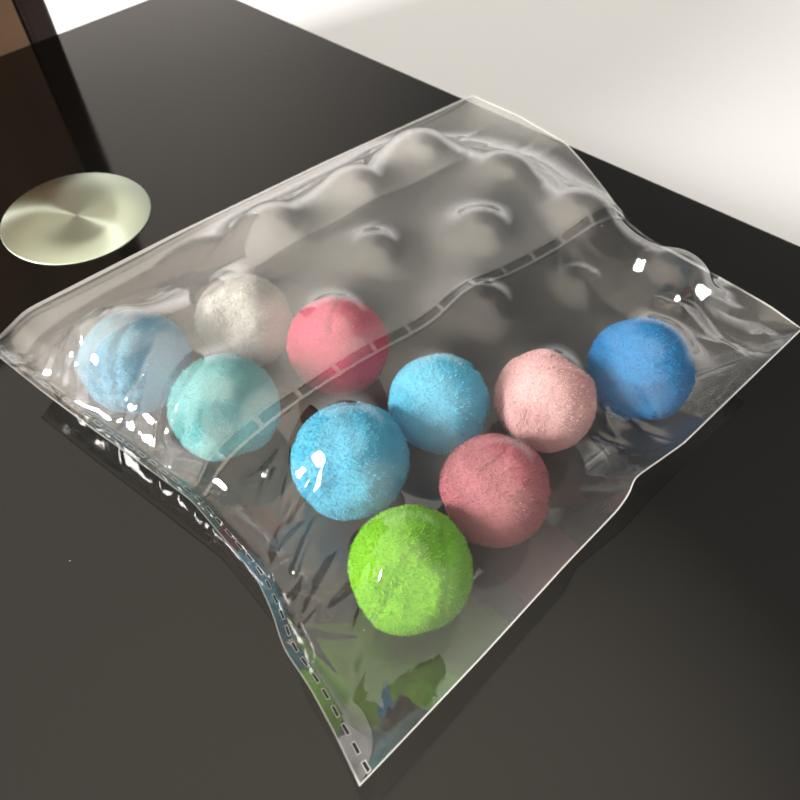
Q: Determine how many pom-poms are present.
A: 10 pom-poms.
